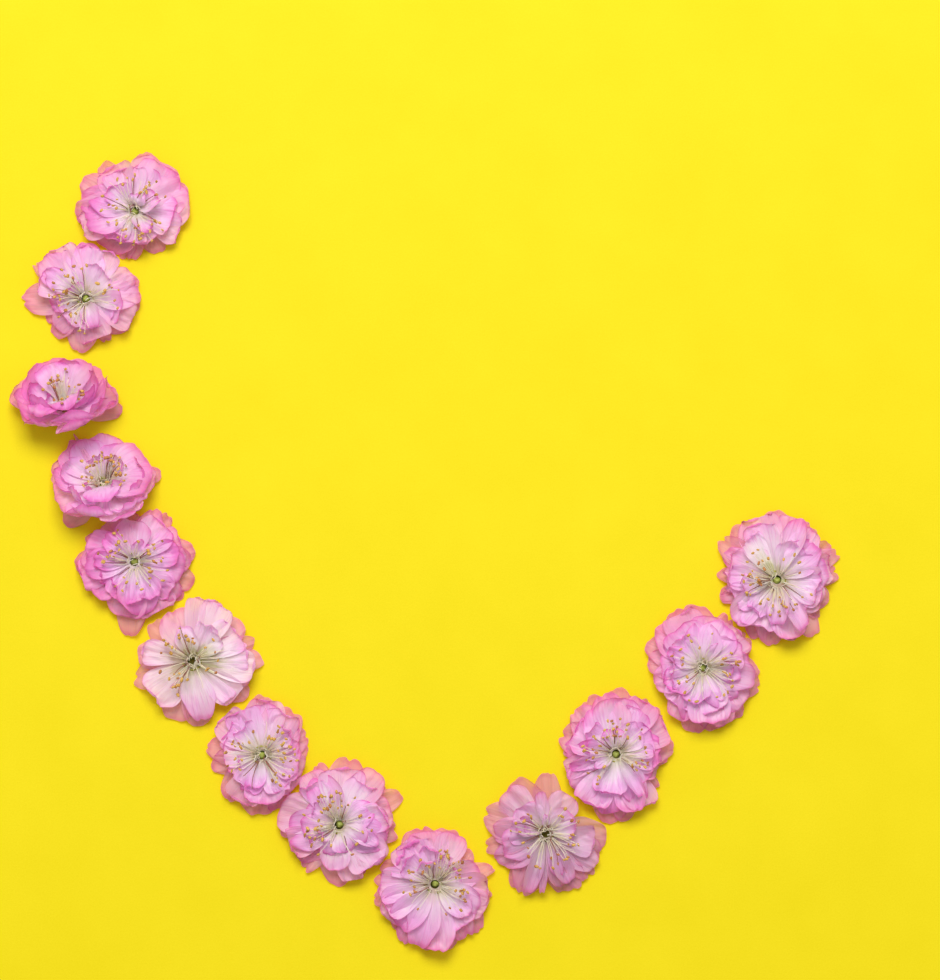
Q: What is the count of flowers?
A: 13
